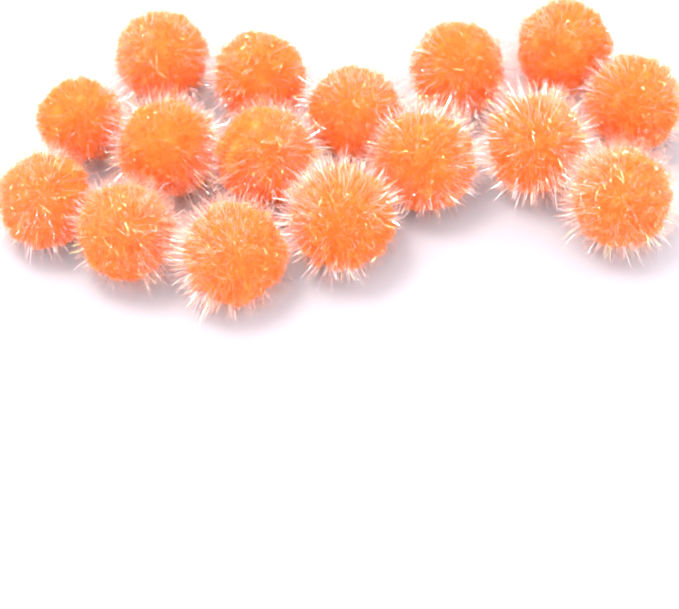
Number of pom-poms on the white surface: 16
